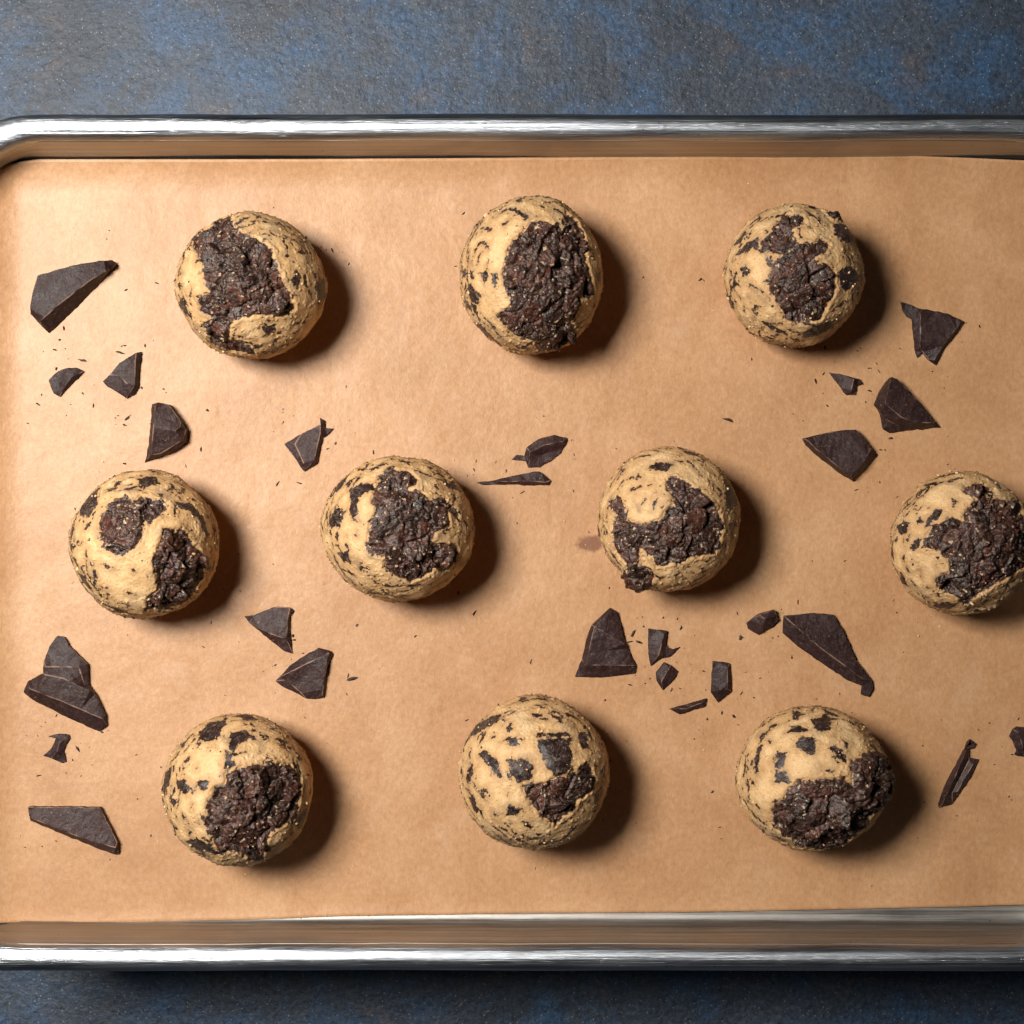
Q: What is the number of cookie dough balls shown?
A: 10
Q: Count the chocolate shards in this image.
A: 25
